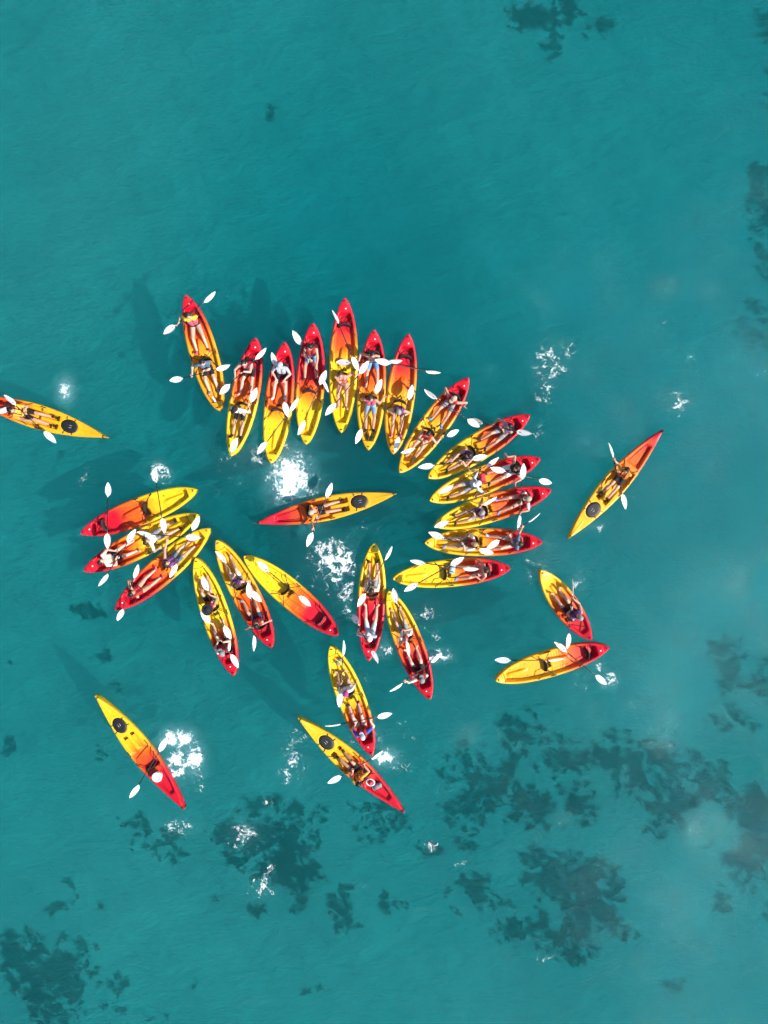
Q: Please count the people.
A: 40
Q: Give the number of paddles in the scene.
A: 51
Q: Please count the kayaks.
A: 29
